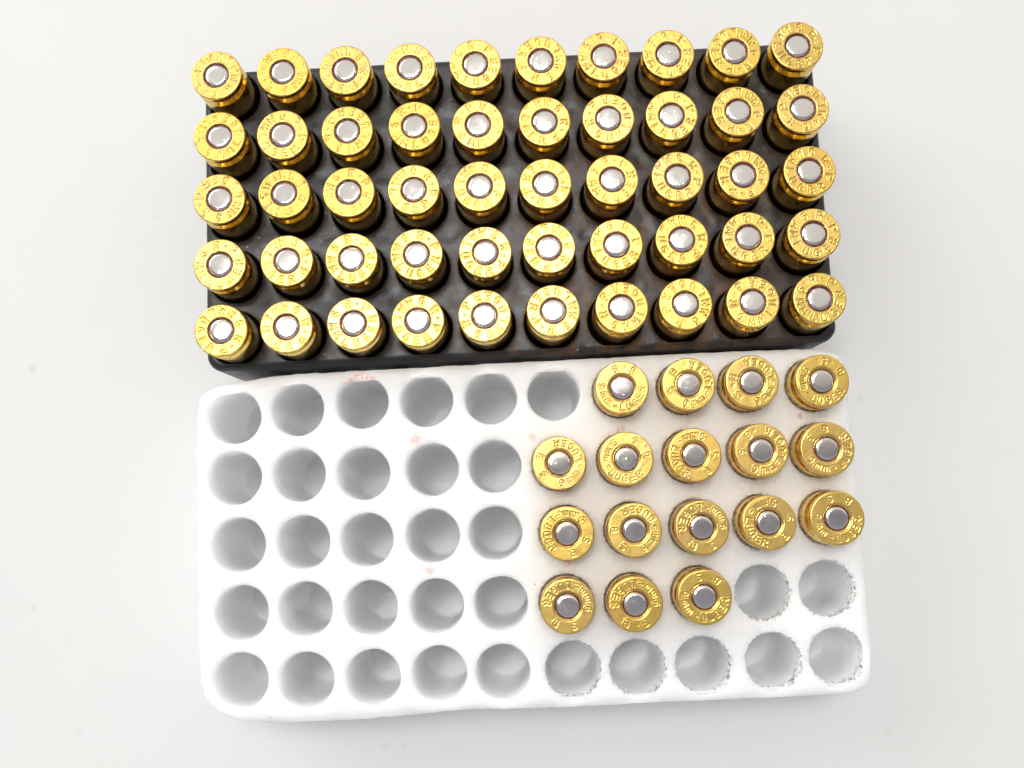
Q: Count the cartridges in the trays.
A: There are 67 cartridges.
